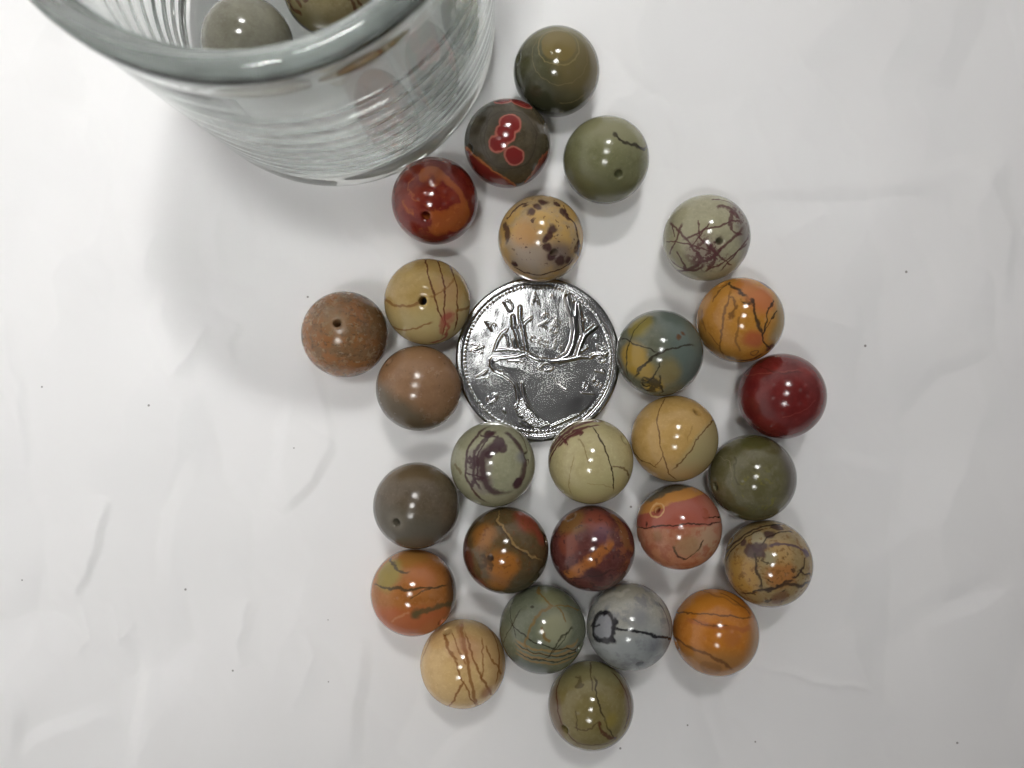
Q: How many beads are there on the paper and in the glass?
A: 29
